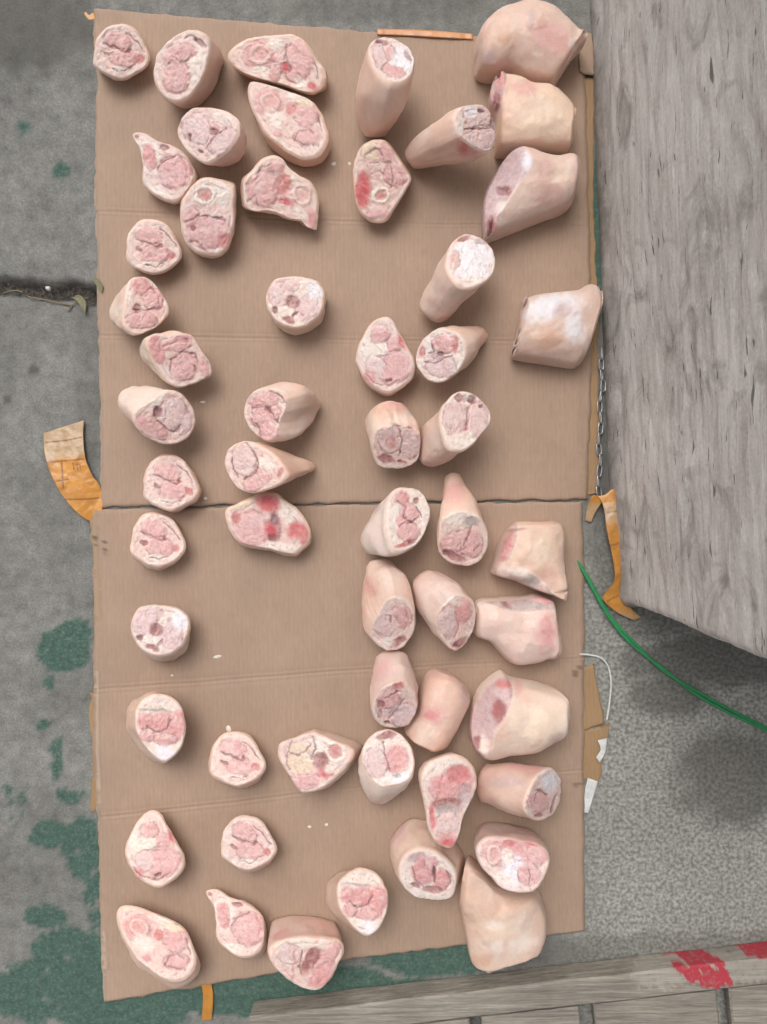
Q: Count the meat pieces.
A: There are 55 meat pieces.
